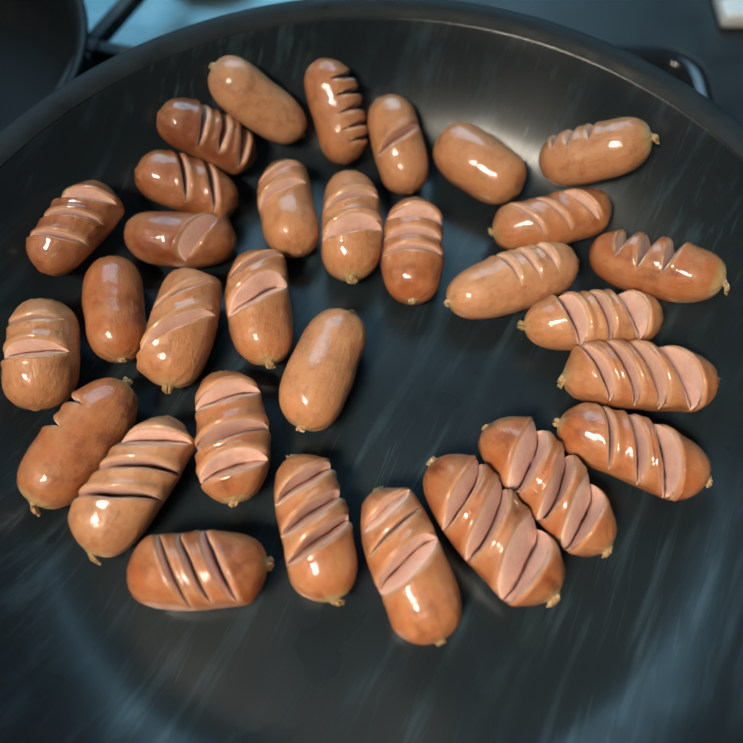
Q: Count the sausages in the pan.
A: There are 31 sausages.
